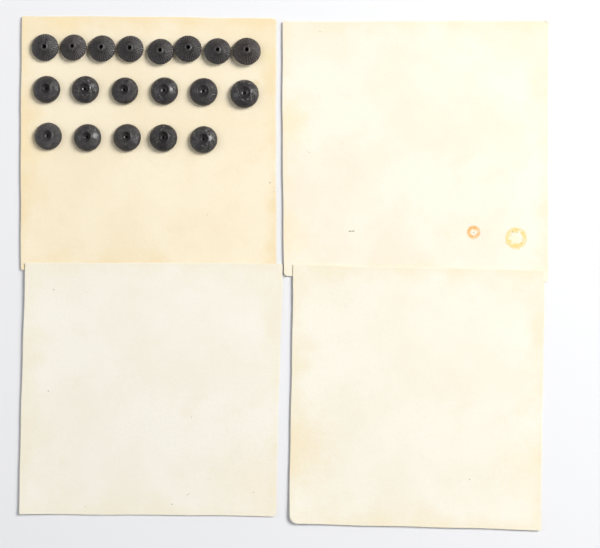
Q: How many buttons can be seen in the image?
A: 19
